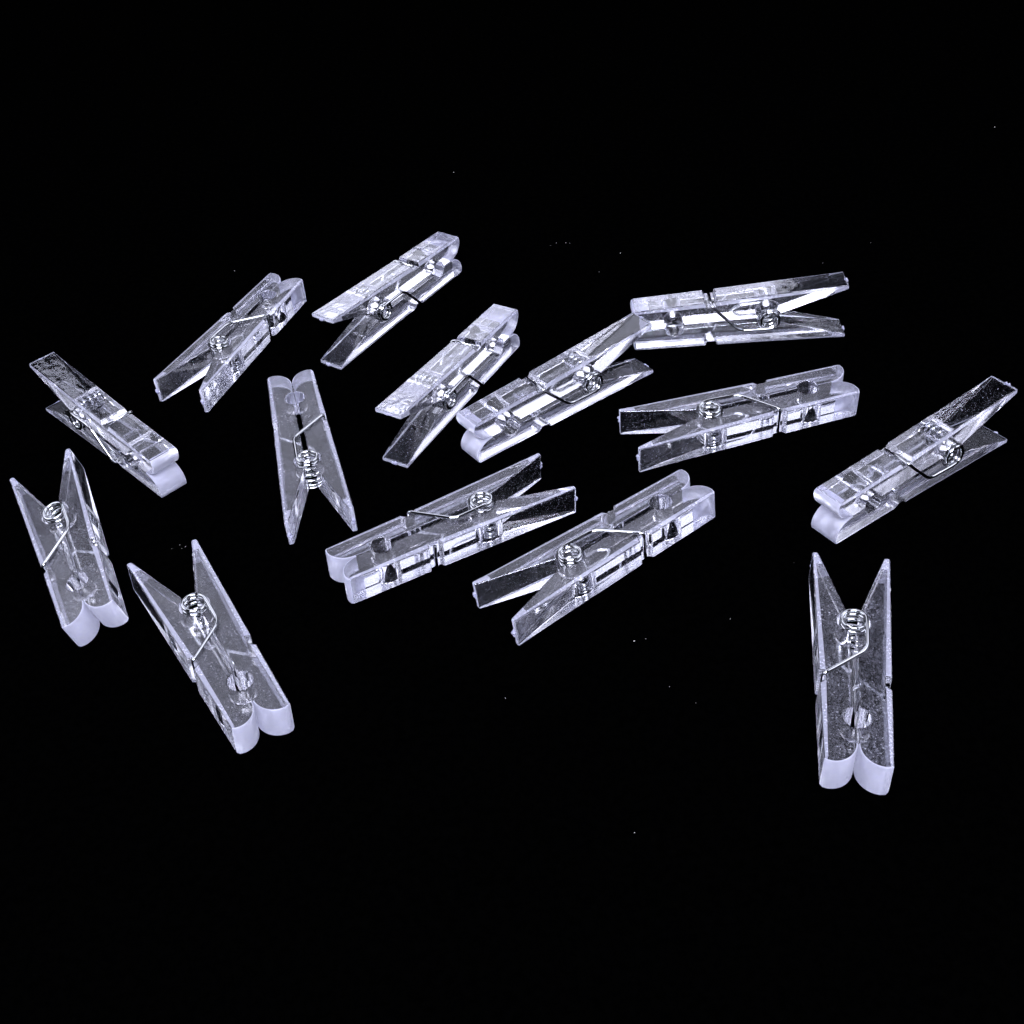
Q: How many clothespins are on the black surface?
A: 14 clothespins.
